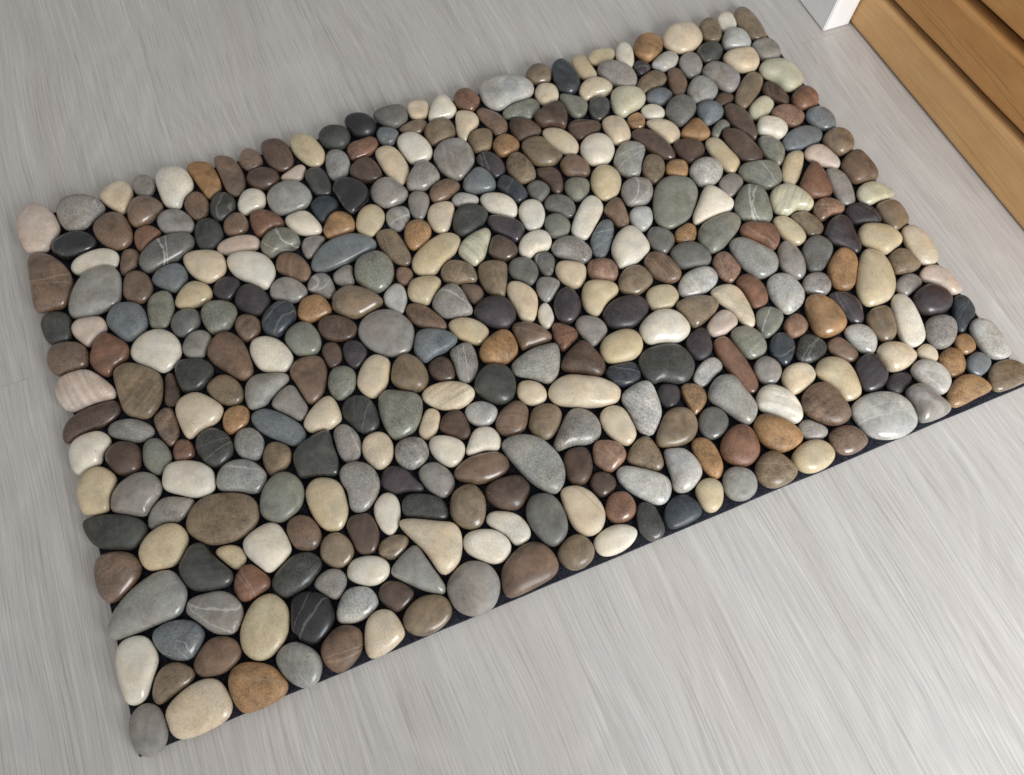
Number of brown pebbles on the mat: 143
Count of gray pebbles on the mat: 129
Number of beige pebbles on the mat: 107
